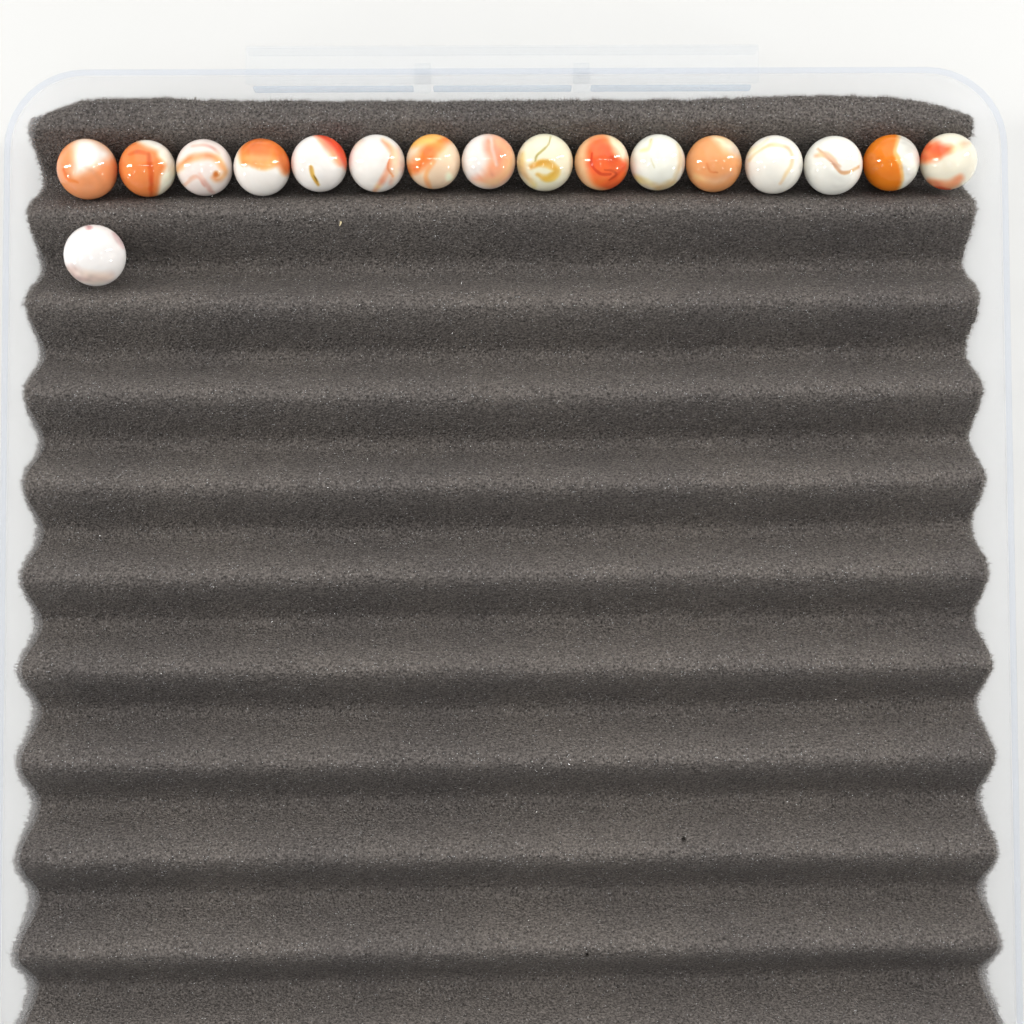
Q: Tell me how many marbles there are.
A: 17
